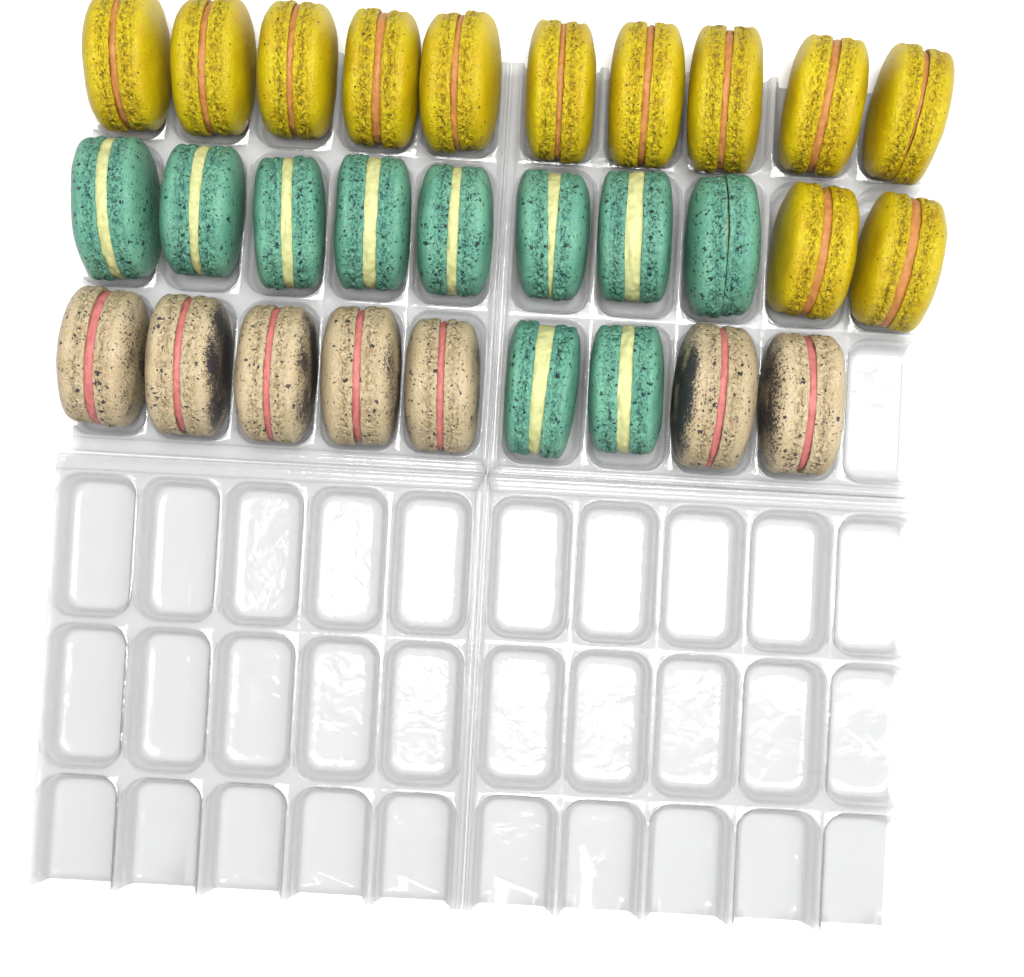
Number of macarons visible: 29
